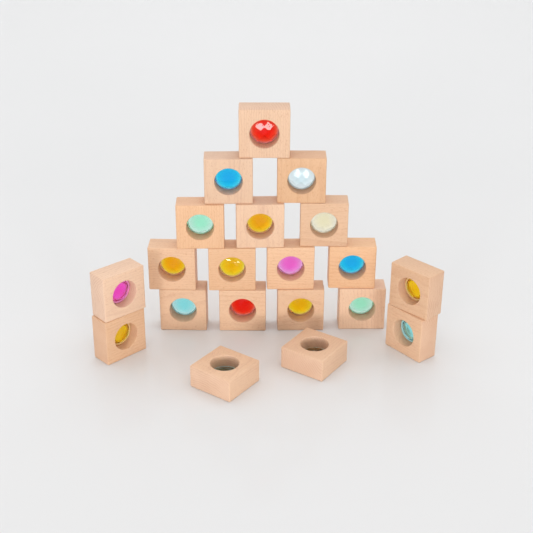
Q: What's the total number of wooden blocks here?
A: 20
